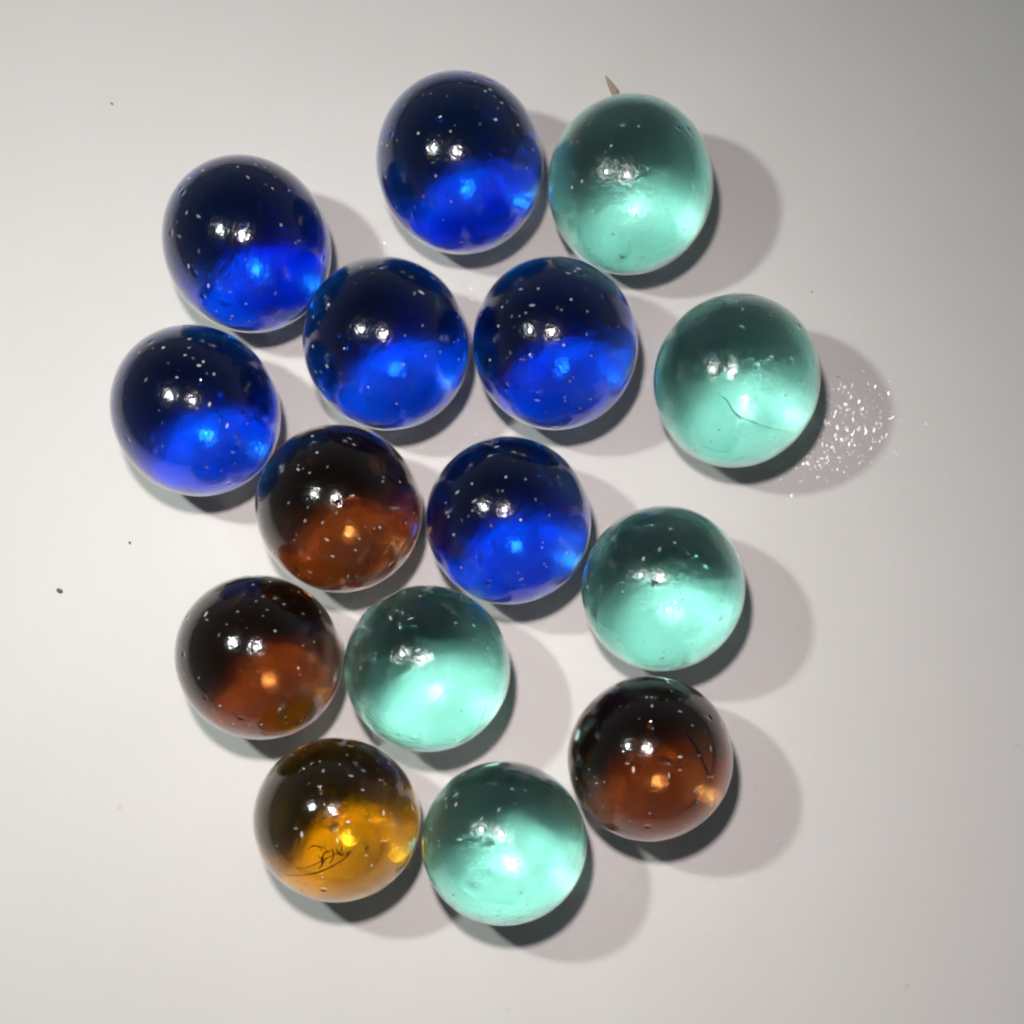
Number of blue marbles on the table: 6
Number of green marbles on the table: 5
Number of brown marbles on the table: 3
